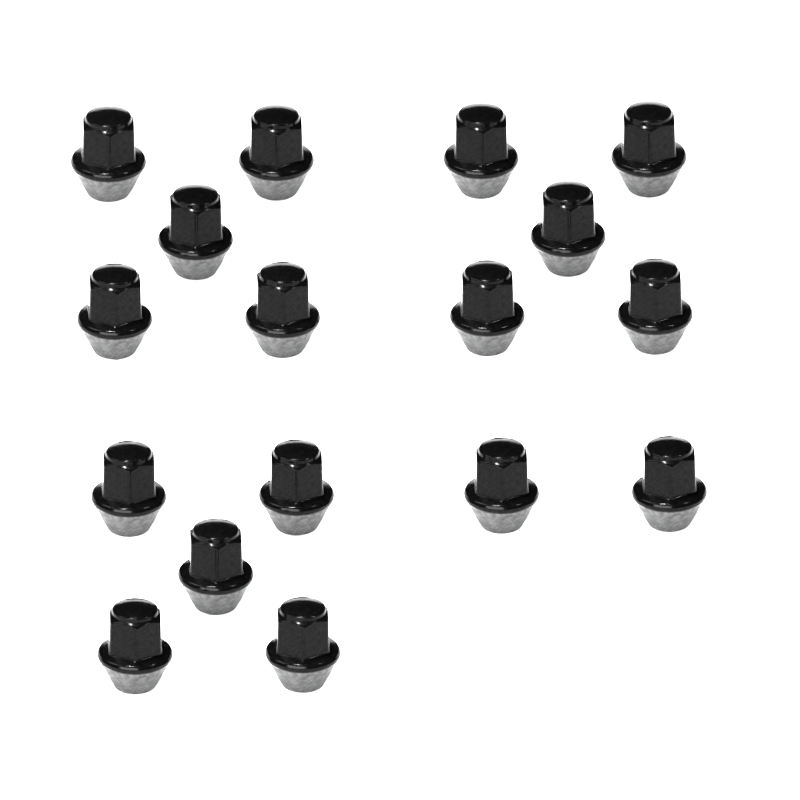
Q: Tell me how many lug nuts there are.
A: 17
